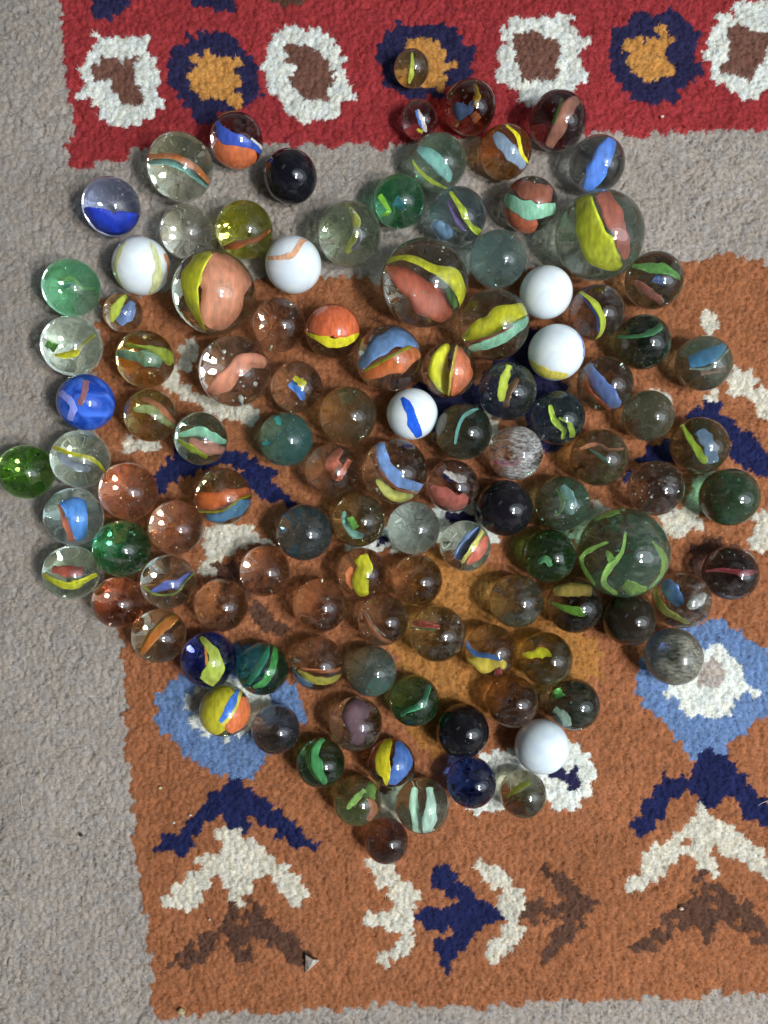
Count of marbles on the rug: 112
